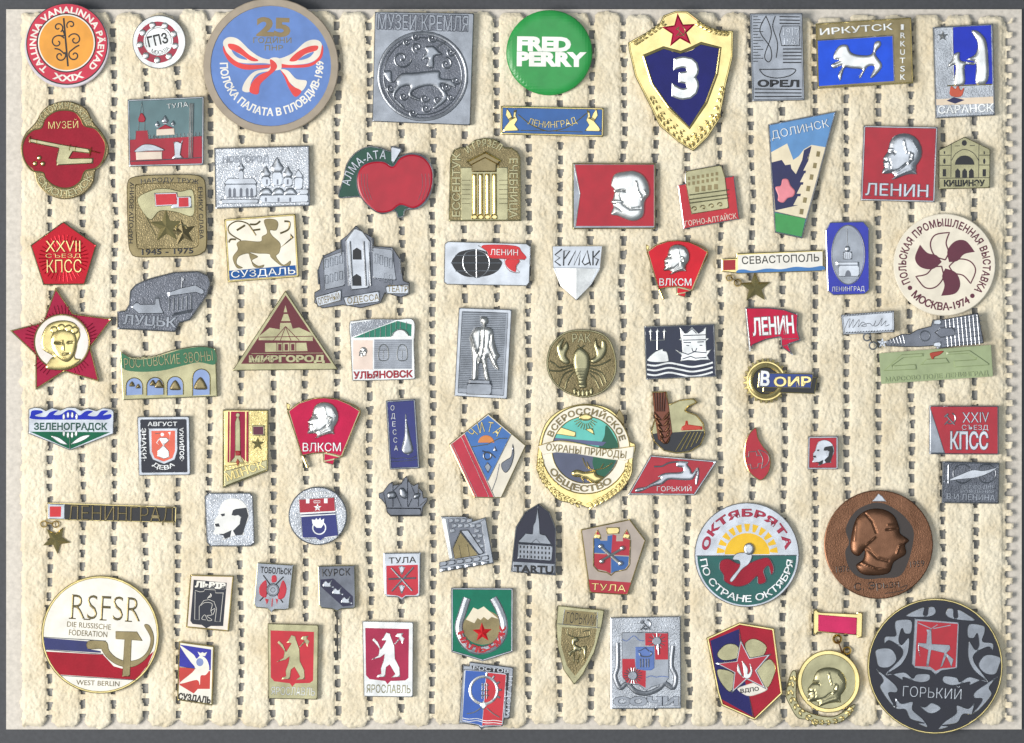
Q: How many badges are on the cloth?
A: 79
